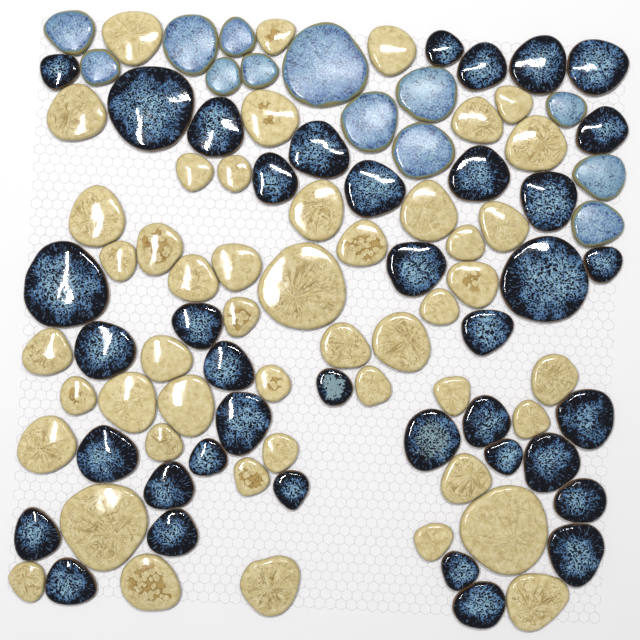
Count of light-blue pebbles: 13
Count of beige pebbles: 48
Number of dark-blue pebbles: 39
